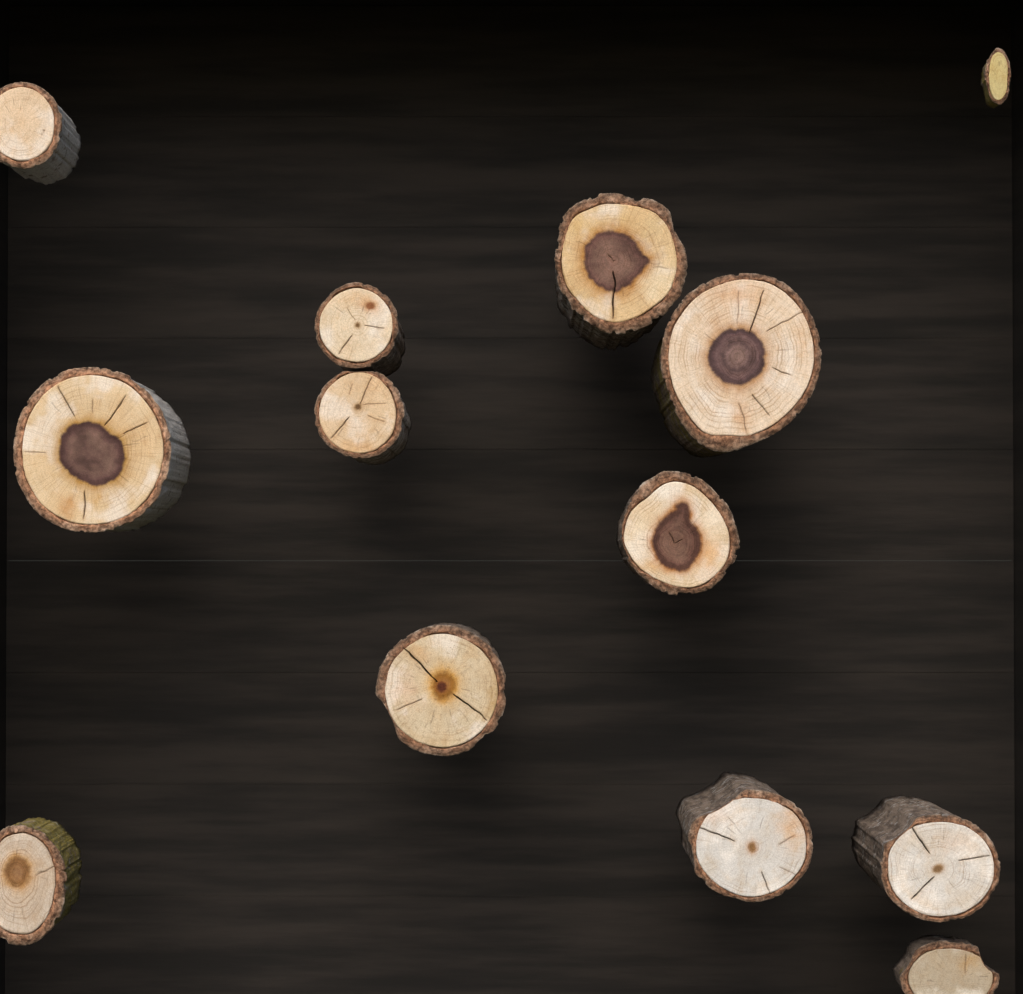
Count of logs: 13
